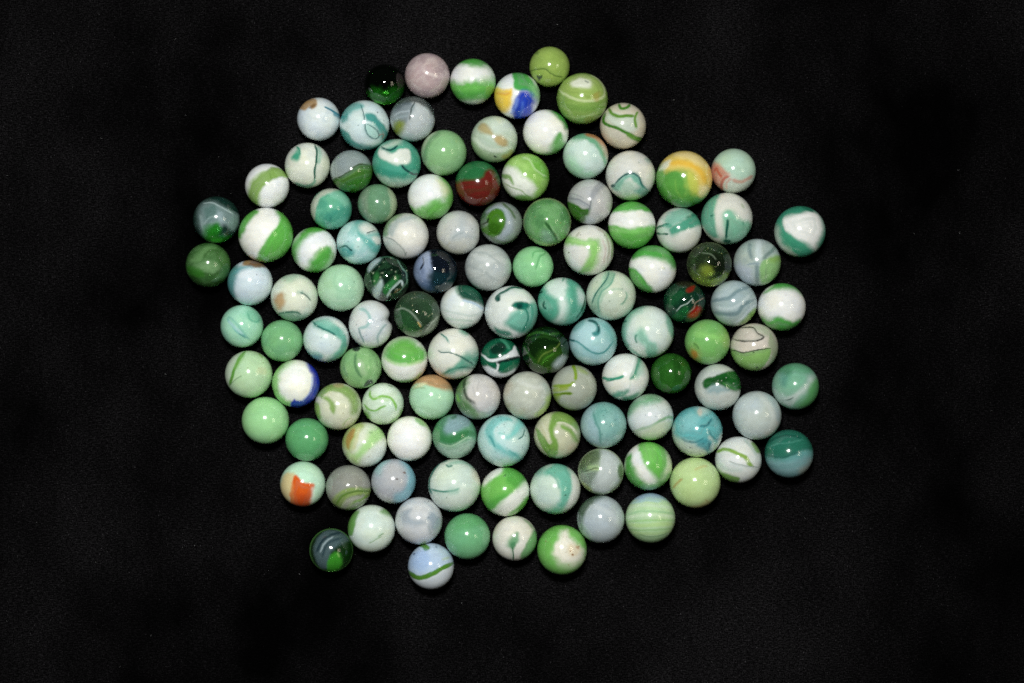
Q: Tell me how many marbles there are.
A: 115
